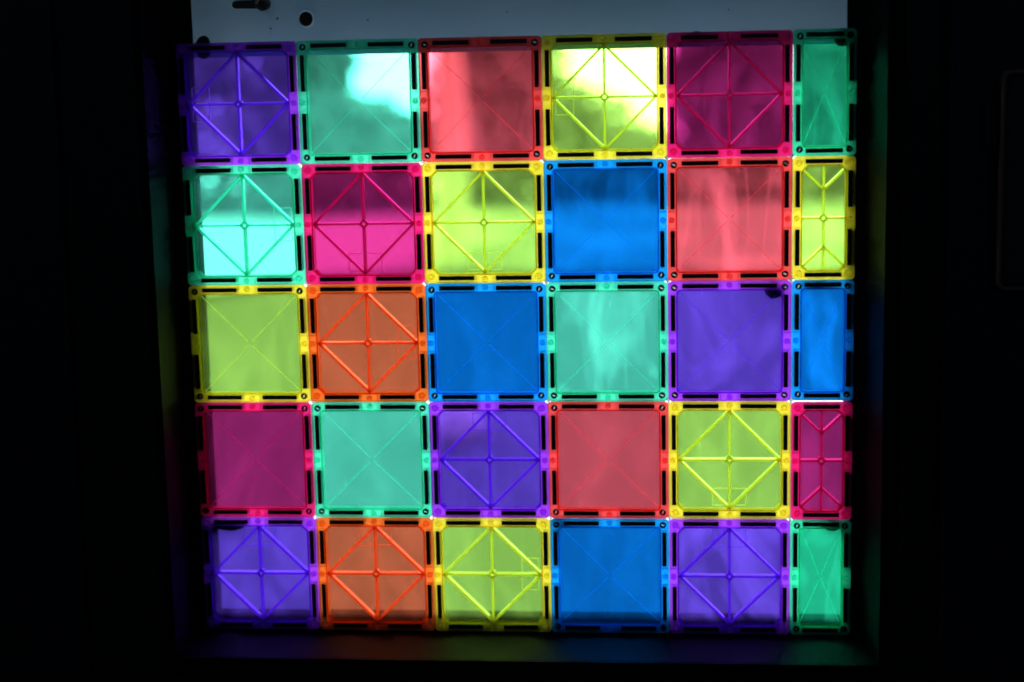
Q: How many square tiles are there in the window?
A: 25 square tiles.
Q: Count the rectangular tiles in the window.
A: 5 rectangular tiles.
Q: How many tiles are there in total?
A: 30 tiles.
